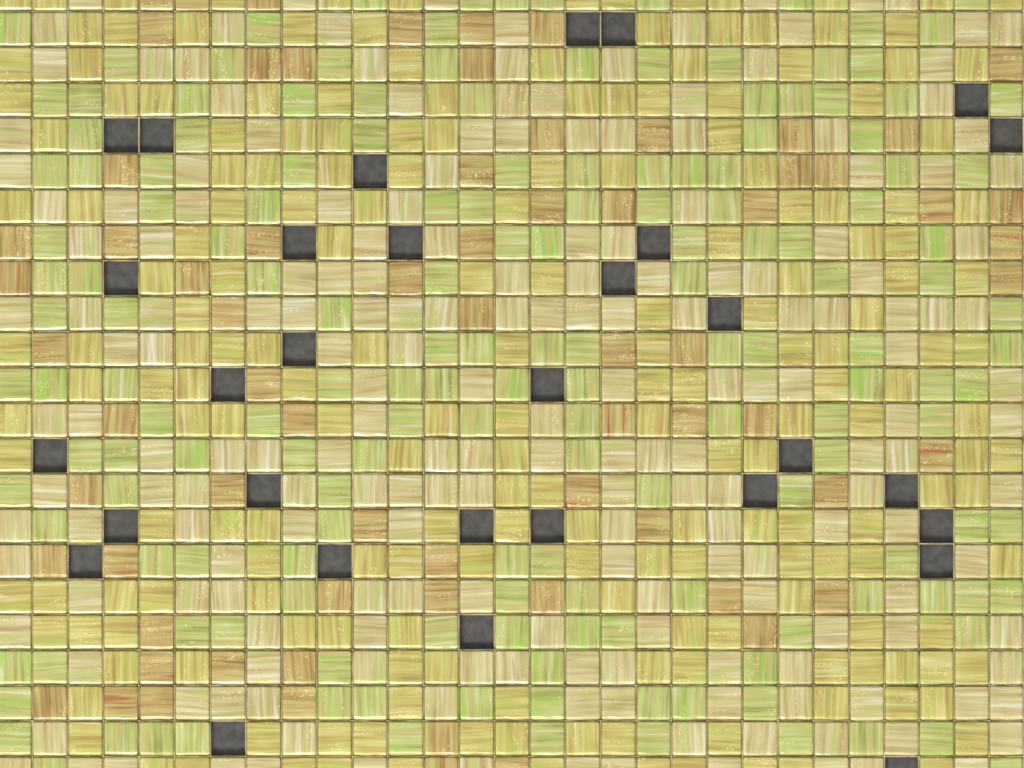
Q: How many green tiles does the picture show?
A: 165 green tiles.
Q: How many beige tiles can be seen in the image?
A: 200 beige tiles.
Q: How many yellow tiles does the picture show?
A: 200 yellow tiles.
